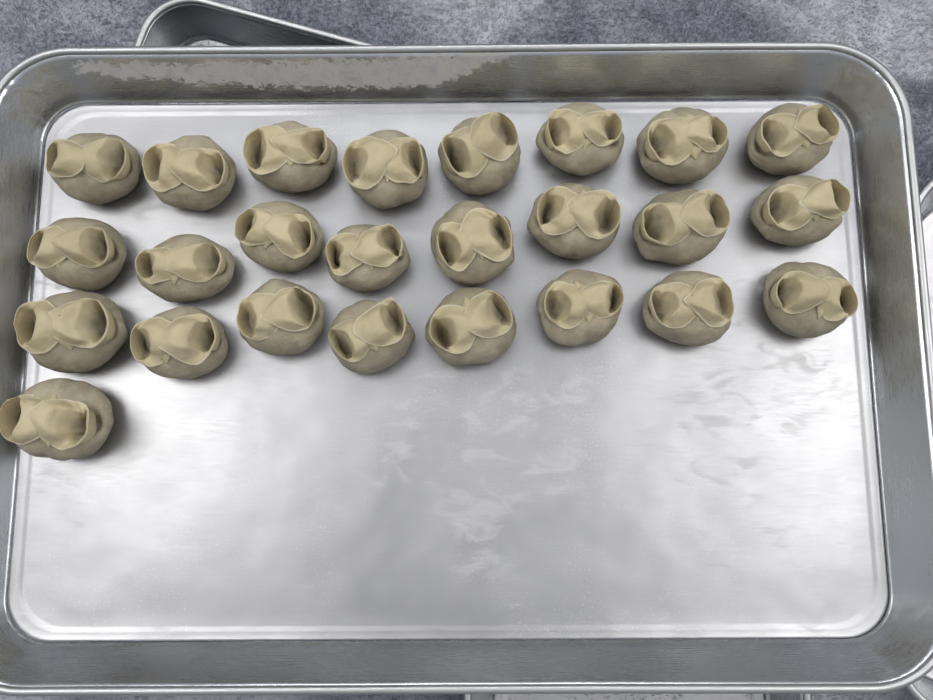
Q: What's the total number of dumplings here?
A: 25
